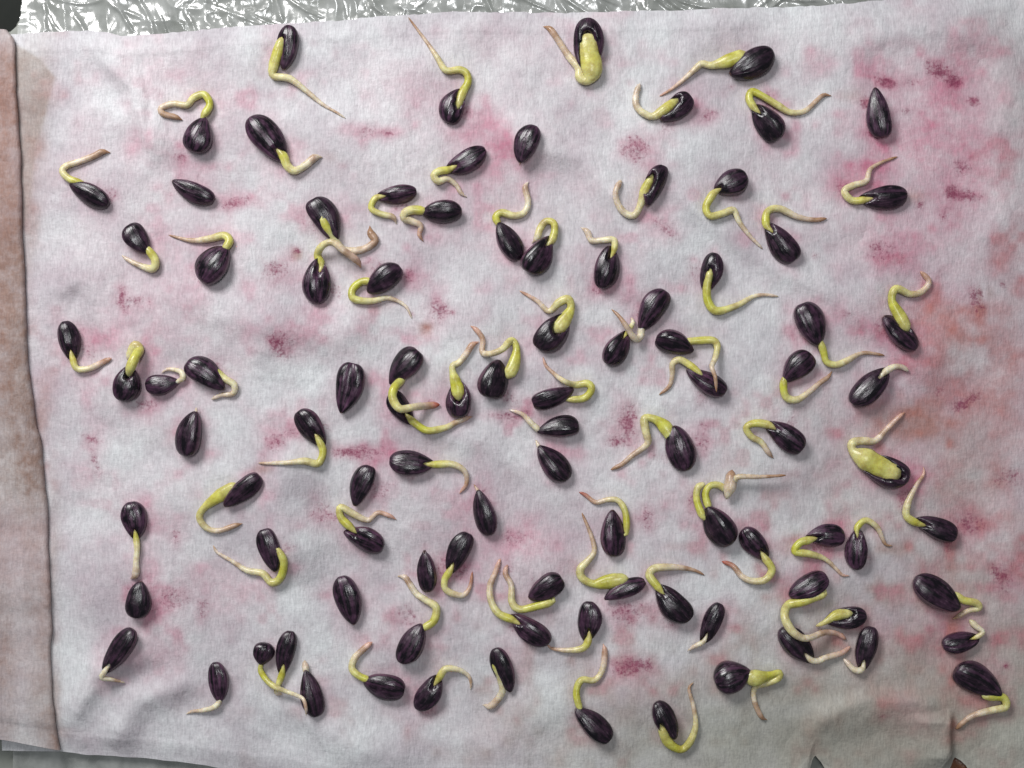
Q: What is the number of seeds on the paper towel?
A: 96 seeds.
